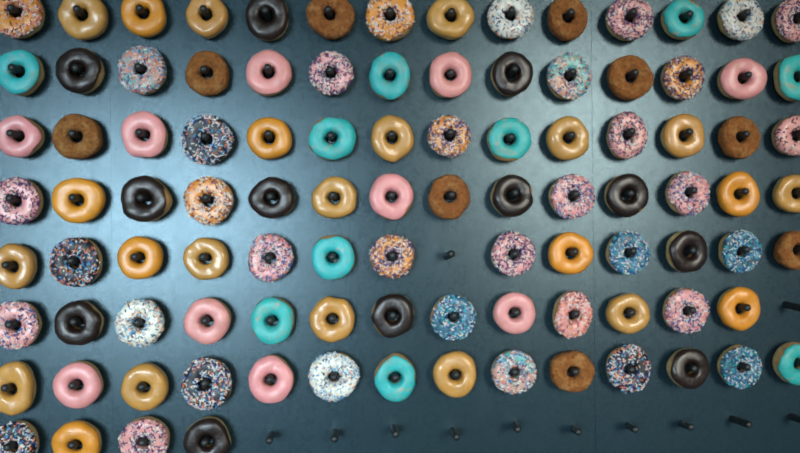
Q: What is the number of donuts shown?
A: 100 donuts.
